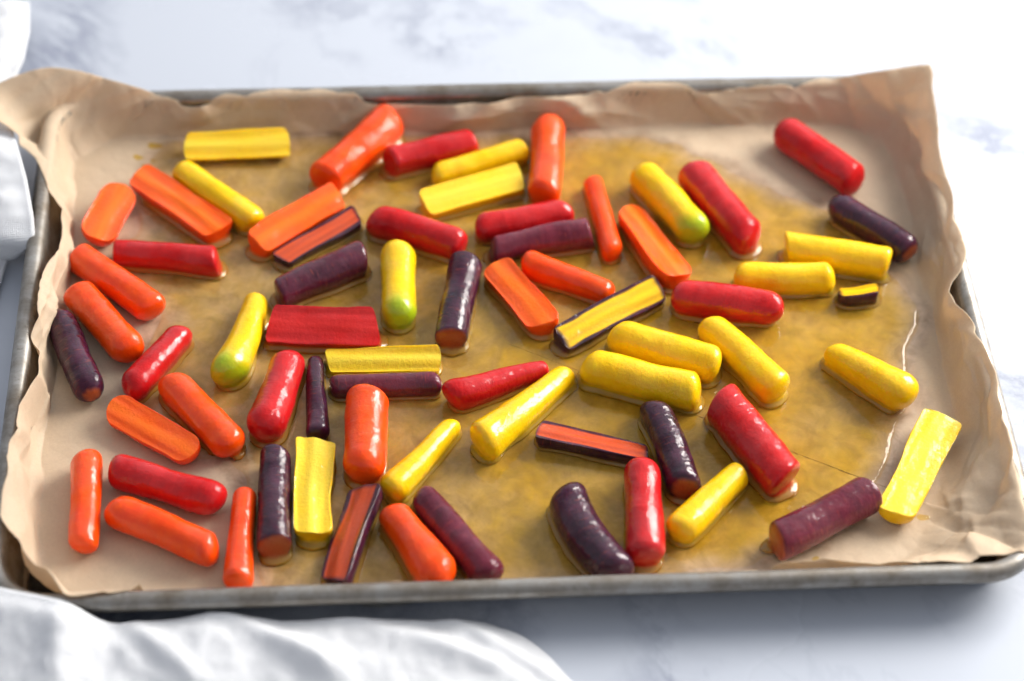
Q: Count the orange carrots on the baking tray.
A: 18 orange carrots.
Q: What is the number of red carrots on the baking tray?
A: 14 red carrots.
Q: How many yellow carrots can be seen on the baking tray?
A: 19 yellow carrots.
